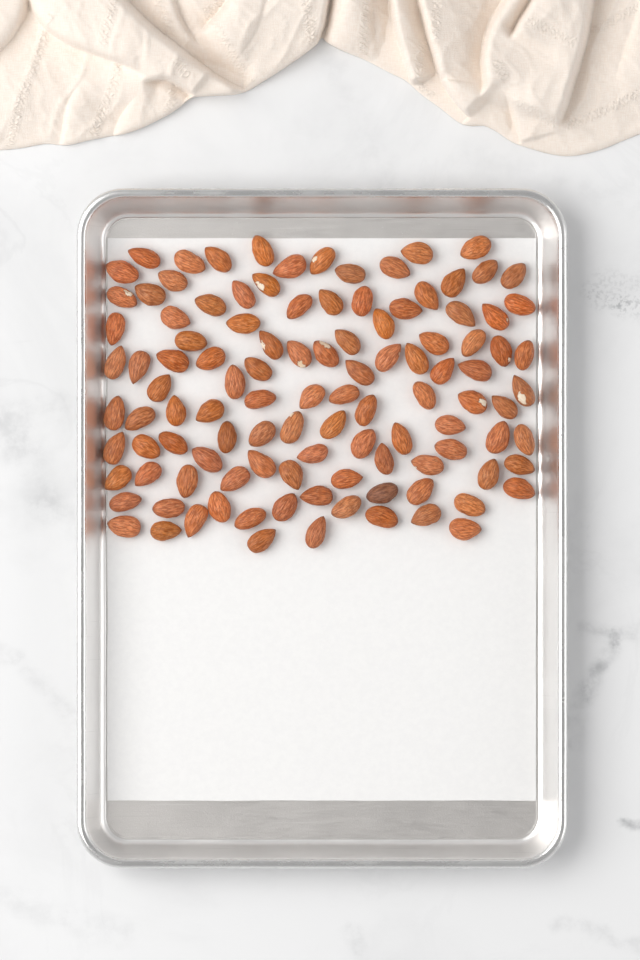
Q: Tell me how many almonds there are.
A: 110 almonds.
